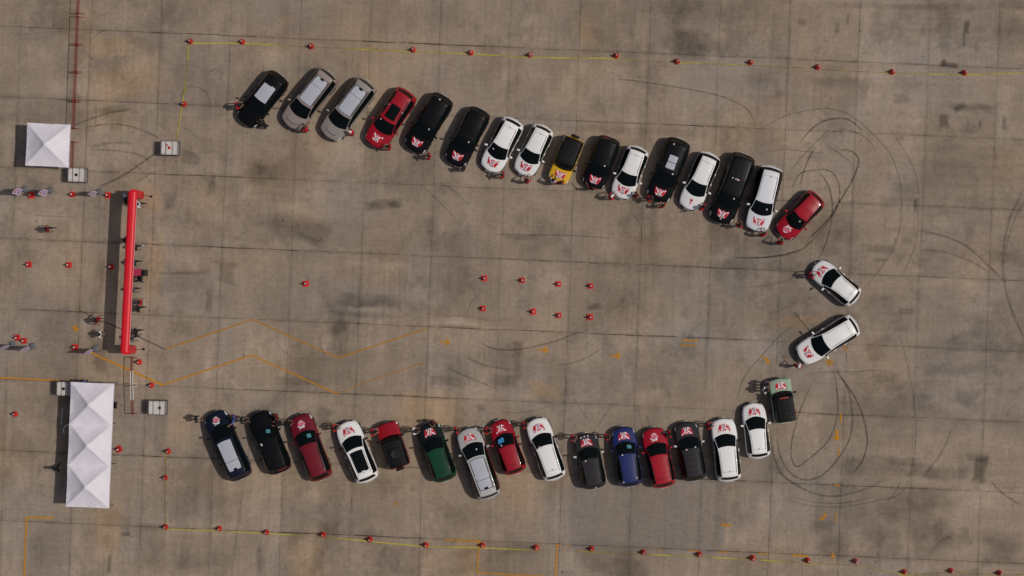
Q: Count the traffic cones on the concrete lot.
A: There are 54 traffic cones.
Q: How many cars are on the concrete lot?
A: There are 34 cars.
